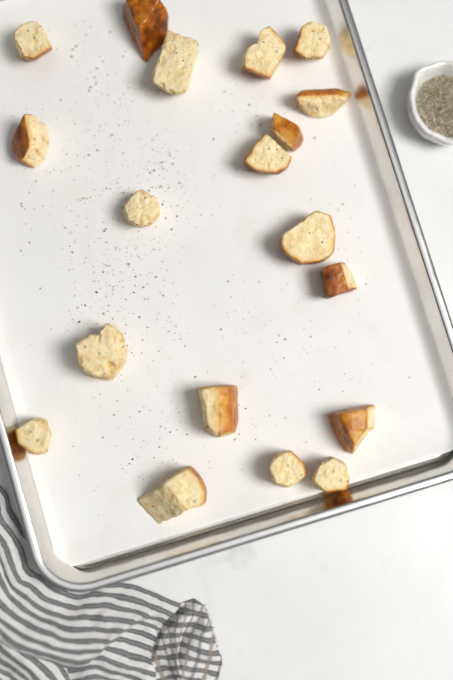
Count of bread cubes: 19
